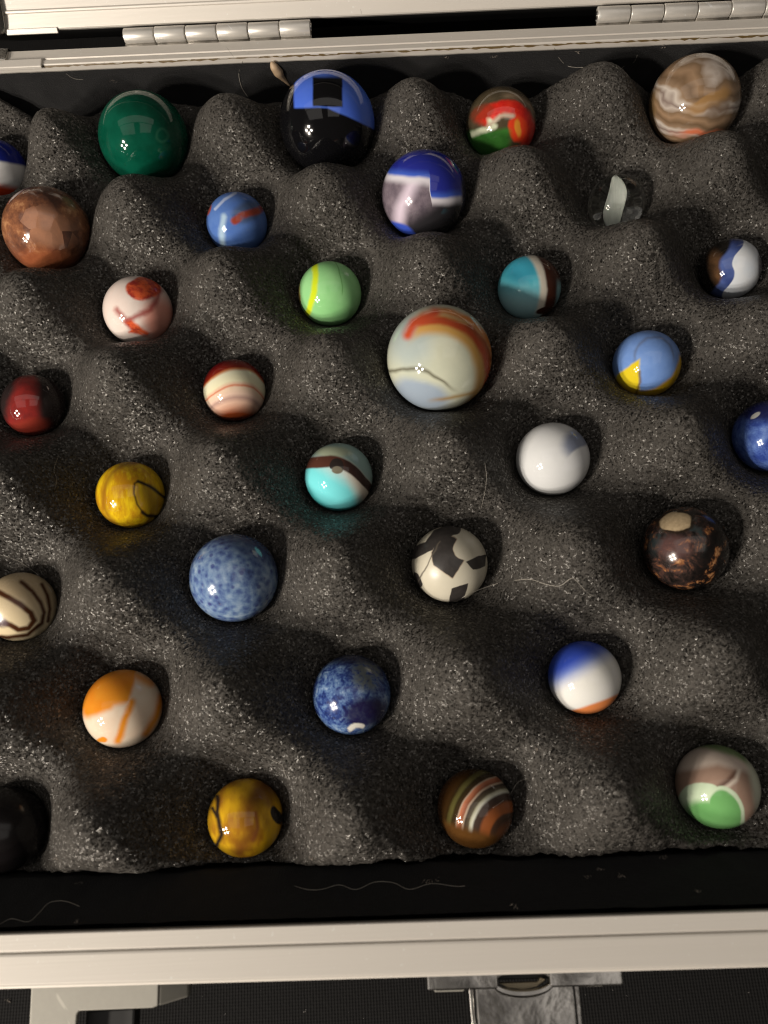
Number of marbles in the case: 32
